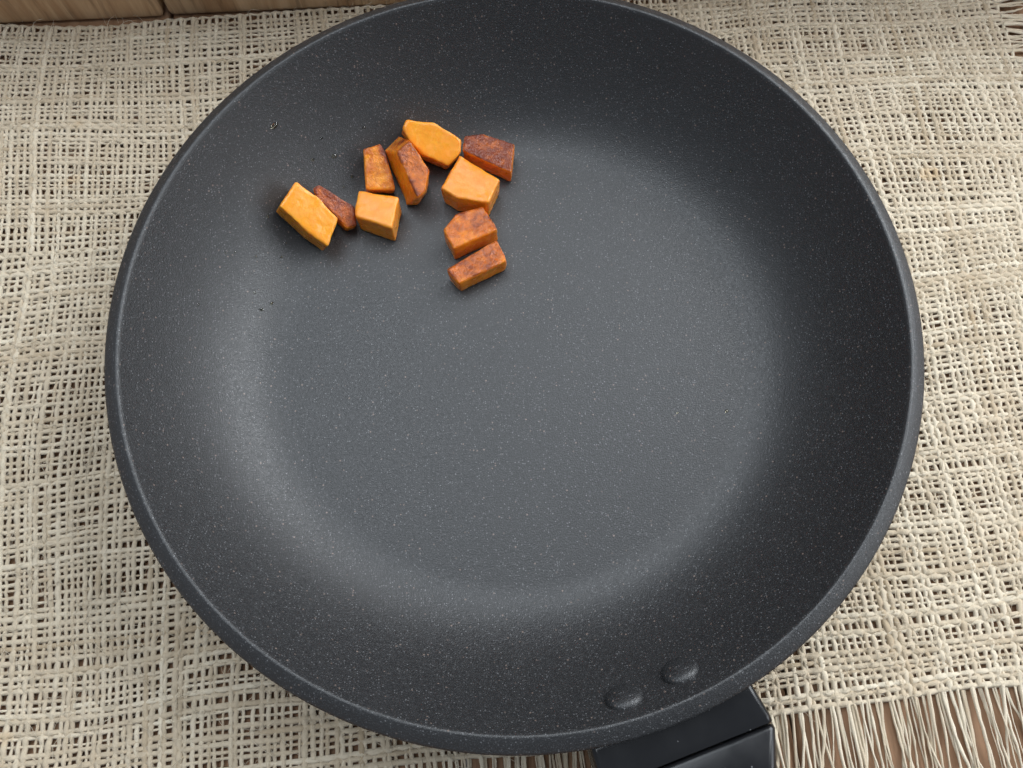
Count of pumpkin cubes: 10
